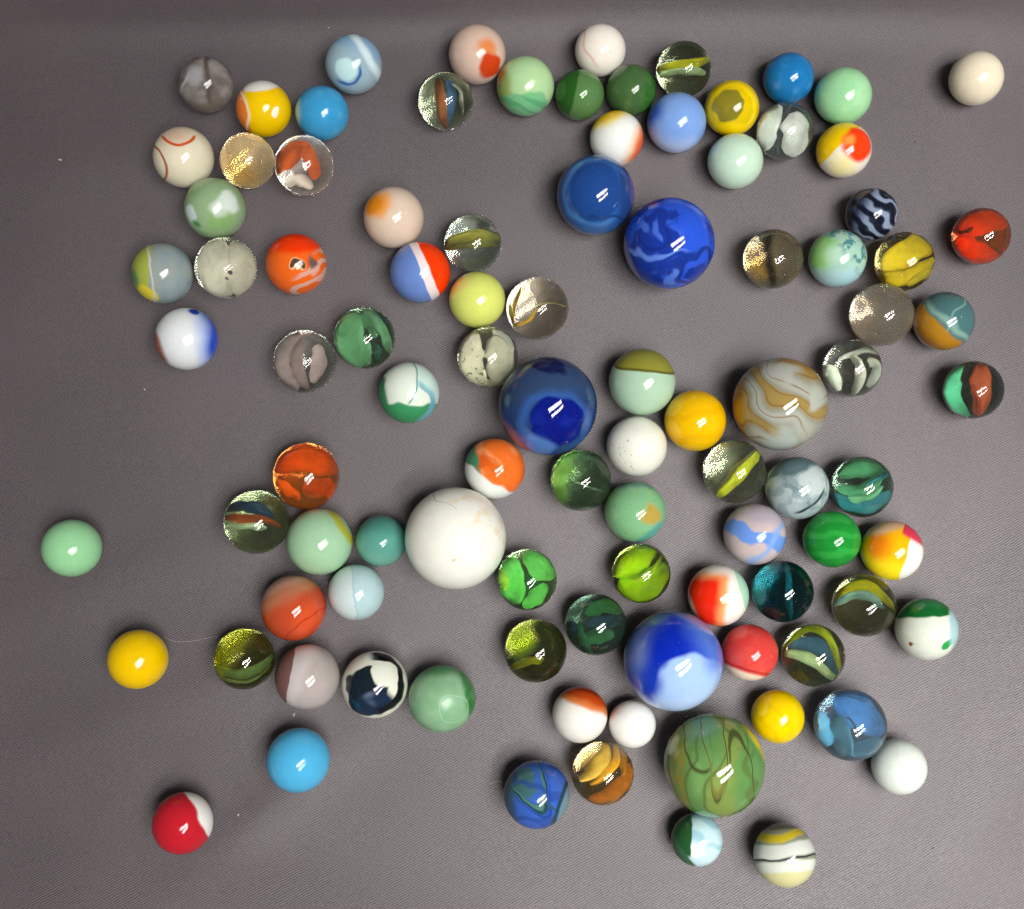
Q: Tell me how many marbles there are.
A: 98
